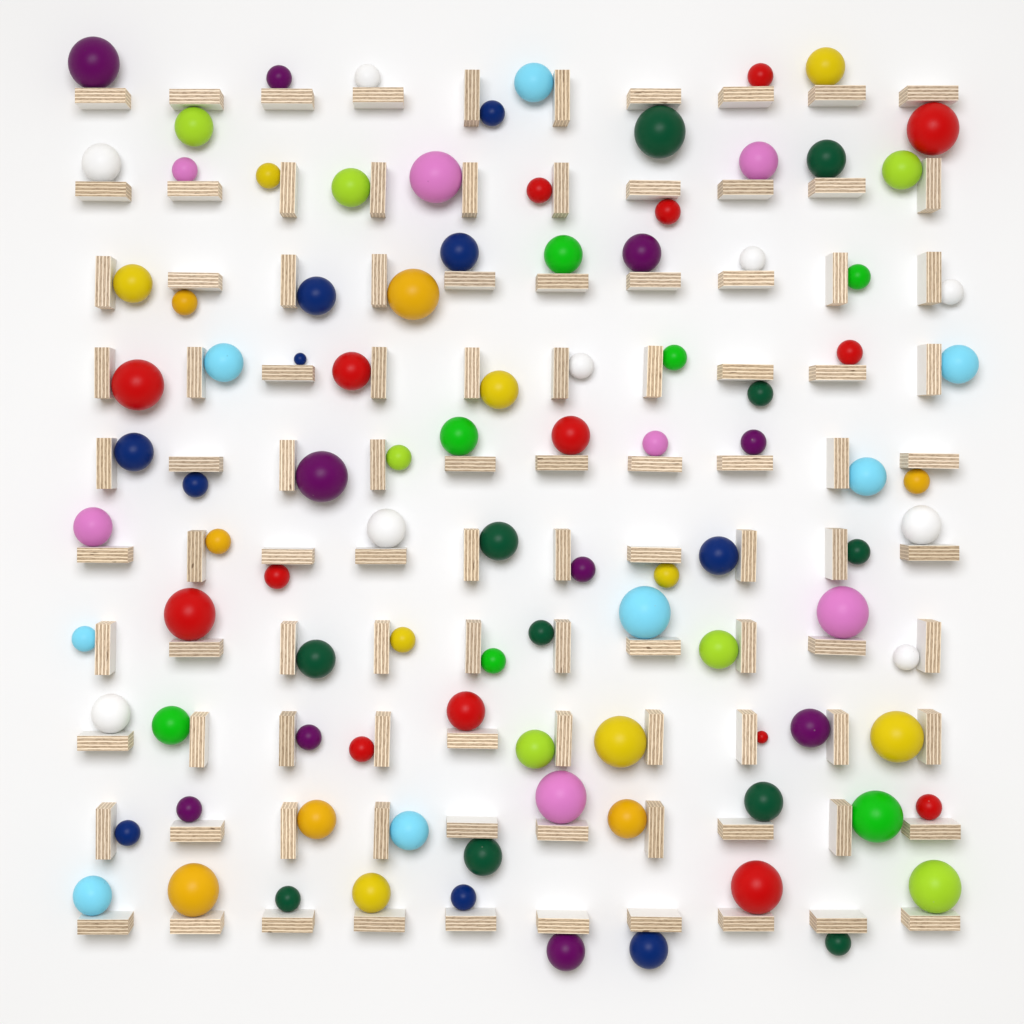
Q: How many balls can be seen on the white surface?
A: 100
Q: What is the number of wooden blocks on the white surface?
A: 100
